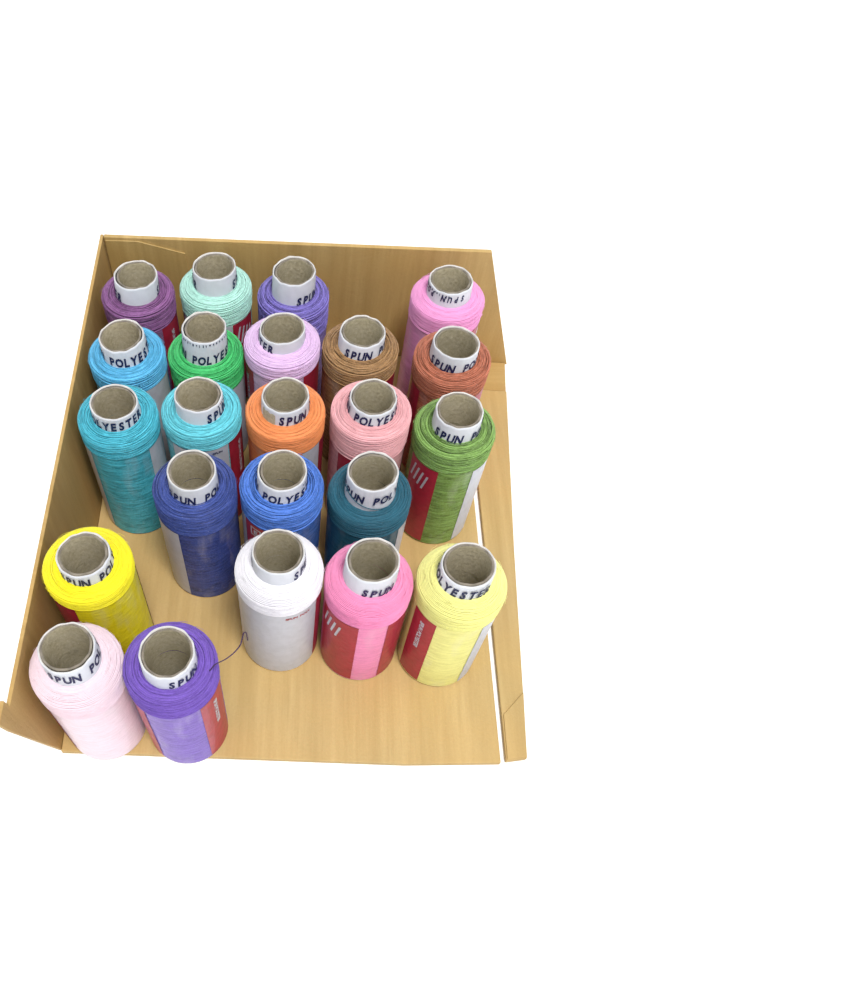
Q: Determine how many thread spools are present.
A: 23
